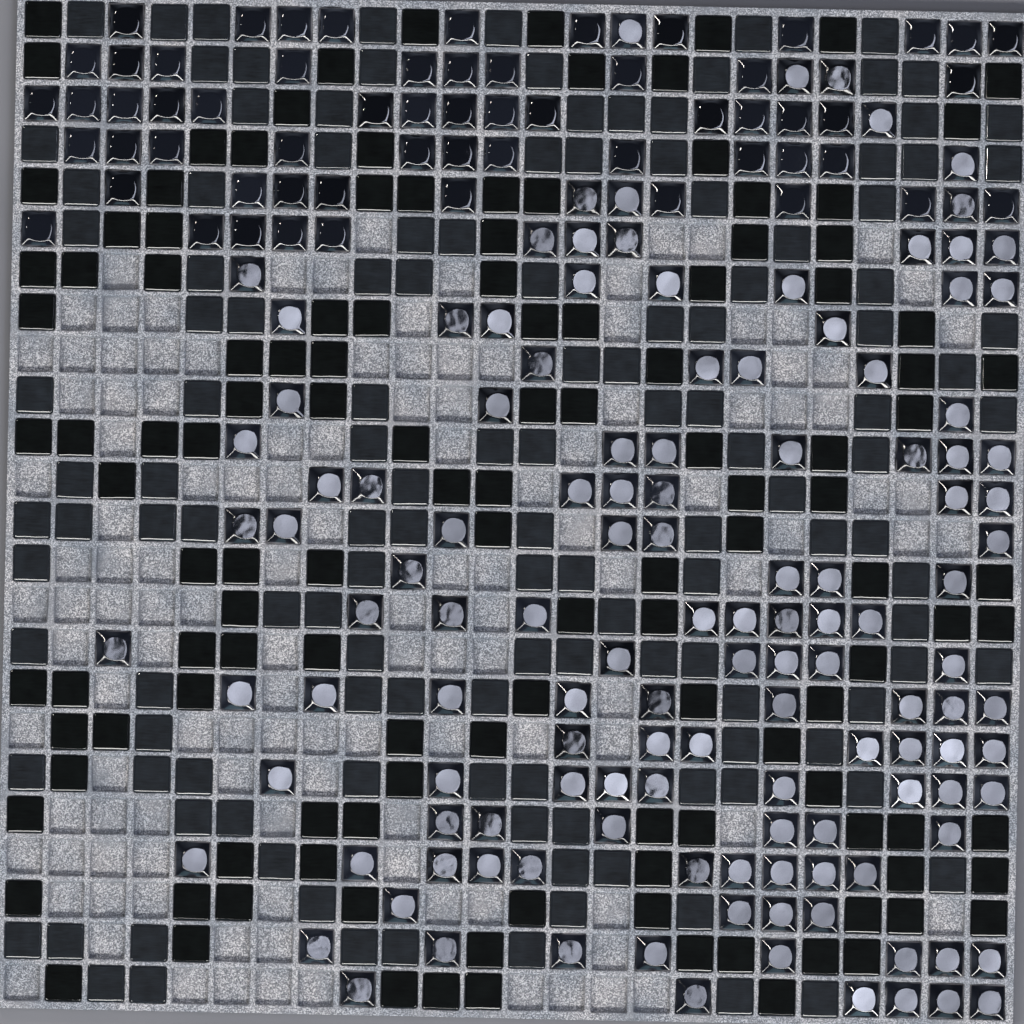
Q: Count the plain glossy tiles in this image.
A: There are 60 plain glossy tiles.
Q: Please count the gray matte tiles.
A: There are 135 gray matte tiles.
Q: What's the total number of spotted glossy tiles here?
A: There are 128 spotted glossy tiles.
